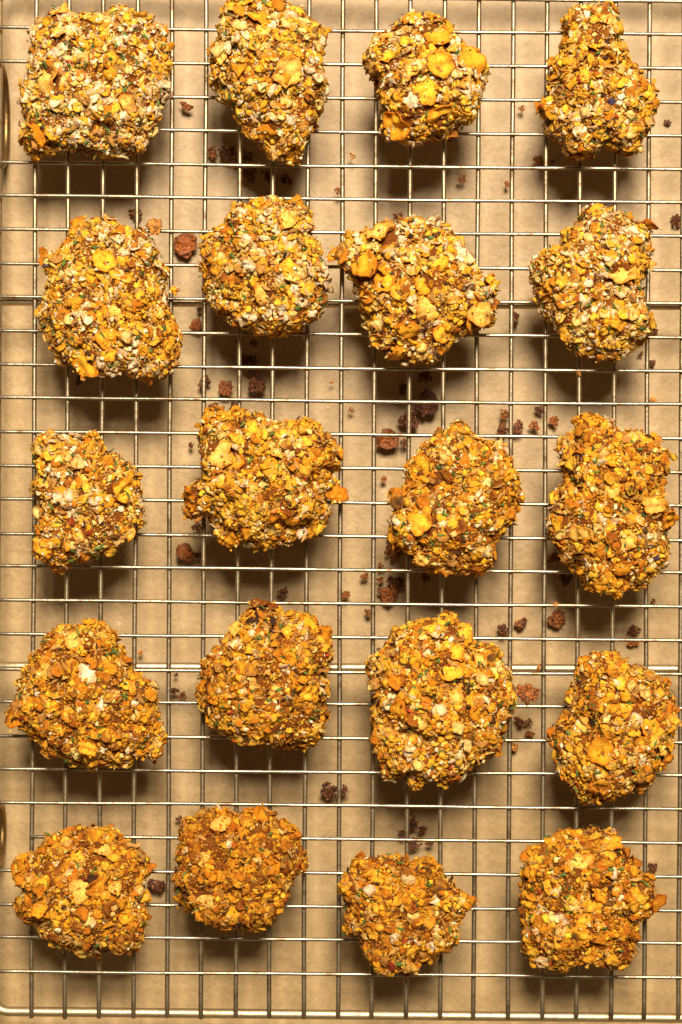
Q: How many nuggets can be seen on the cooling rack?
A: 20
